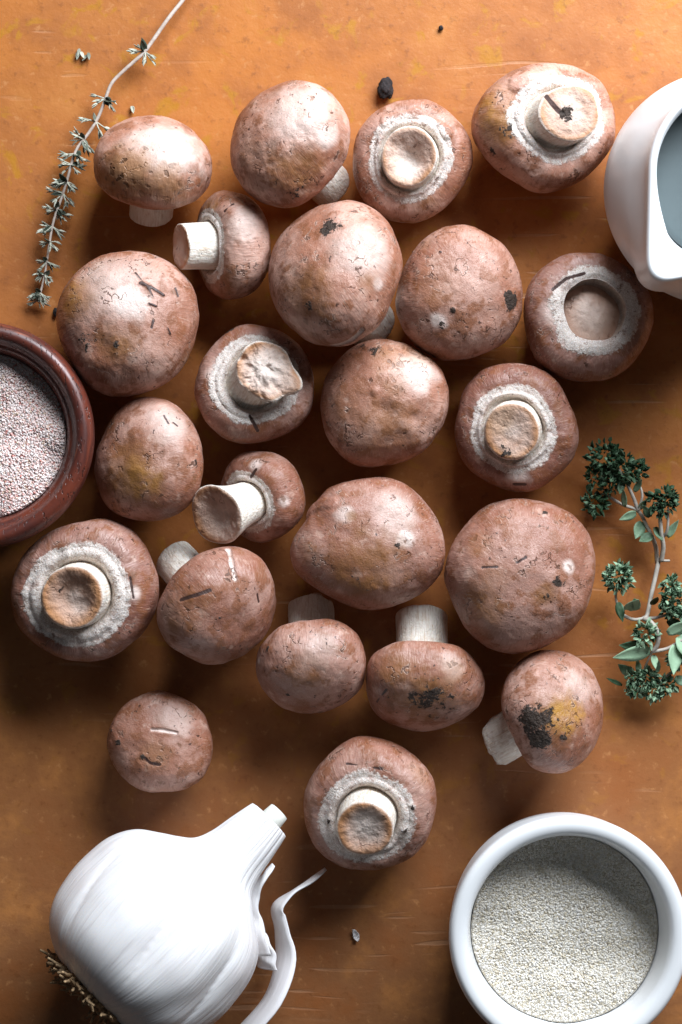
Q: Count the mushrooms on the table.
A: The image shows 23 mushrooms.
